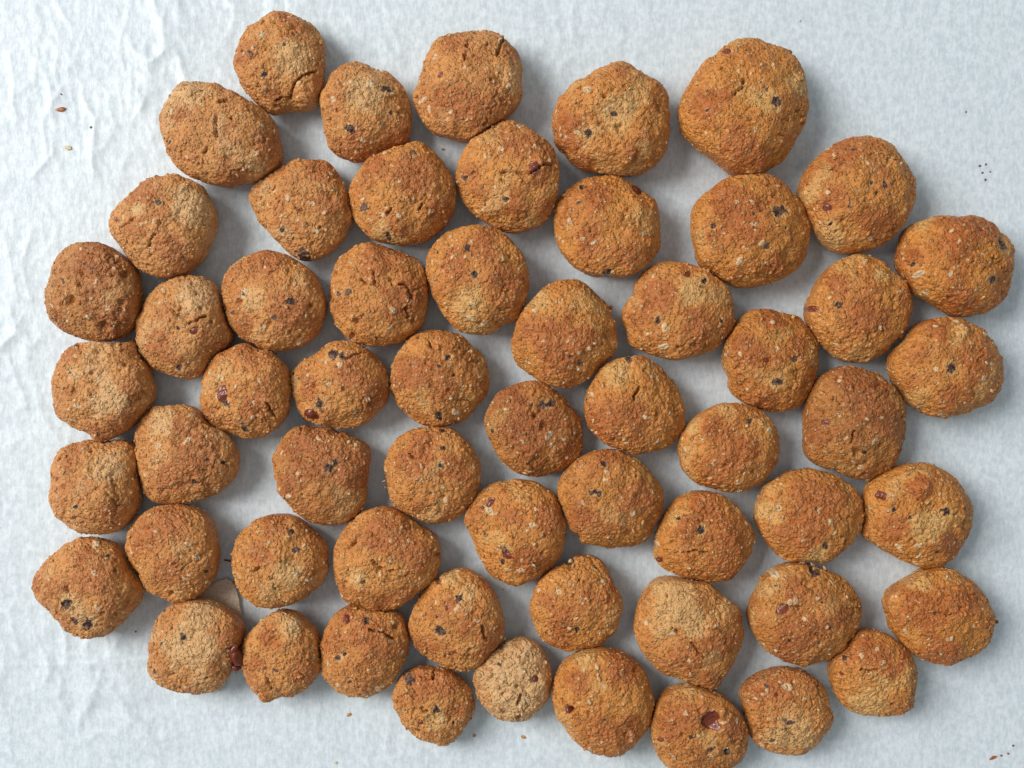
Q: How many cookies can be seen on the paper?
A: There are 59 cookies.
